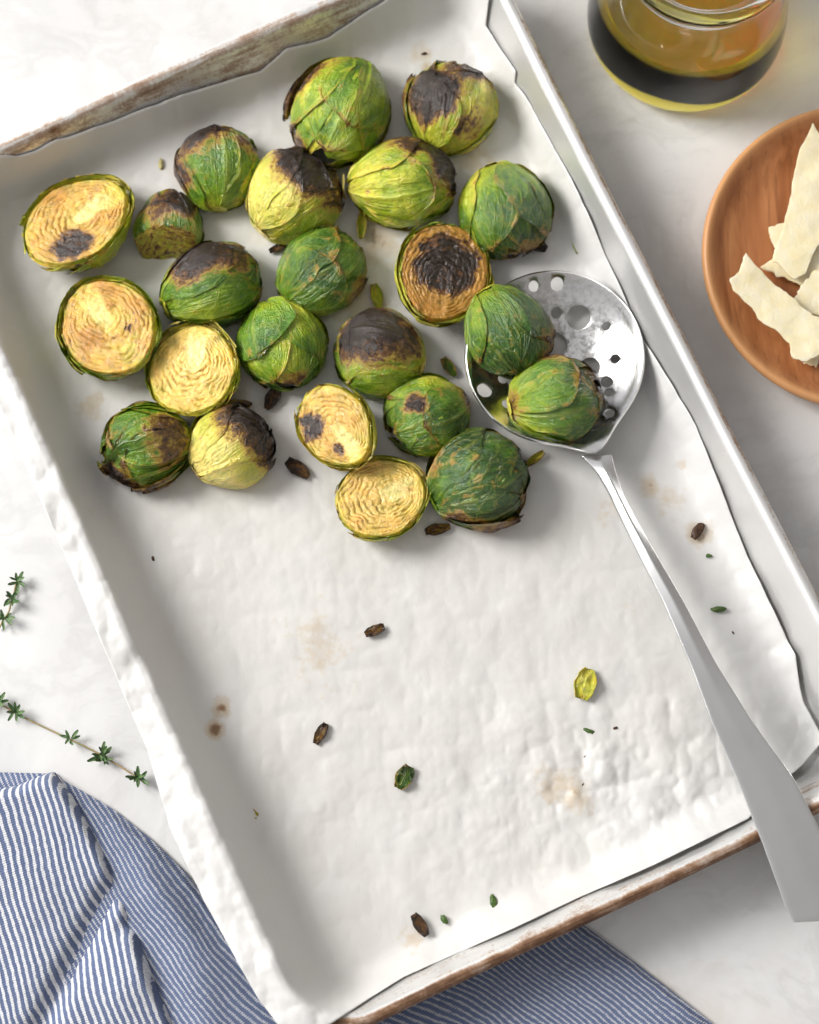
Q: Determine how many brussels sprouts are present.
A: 23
